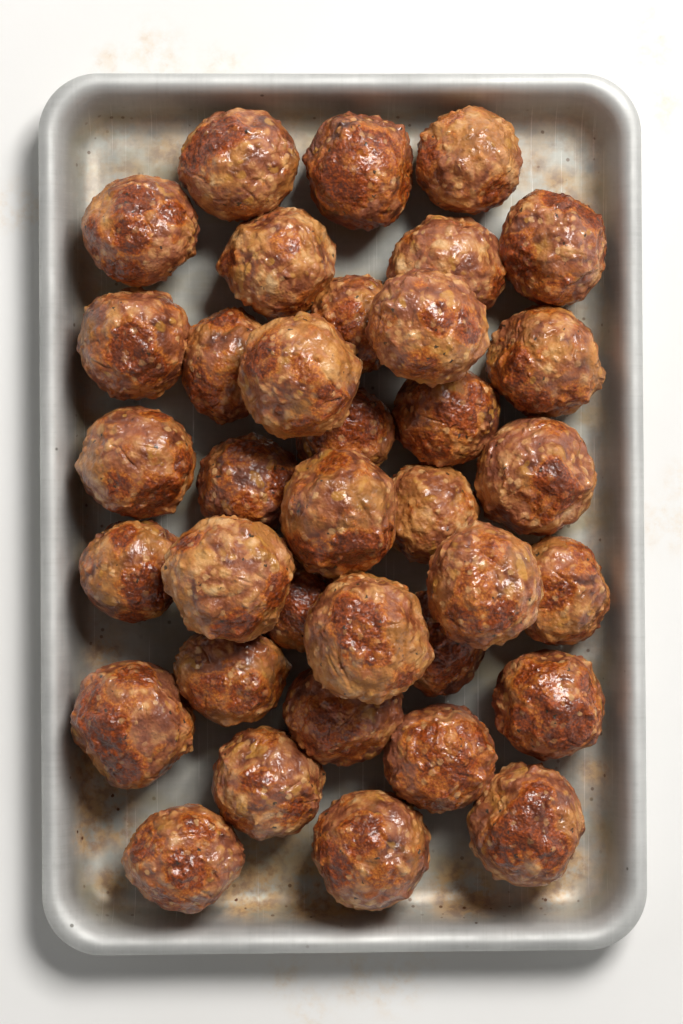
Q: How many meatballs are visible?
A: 36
